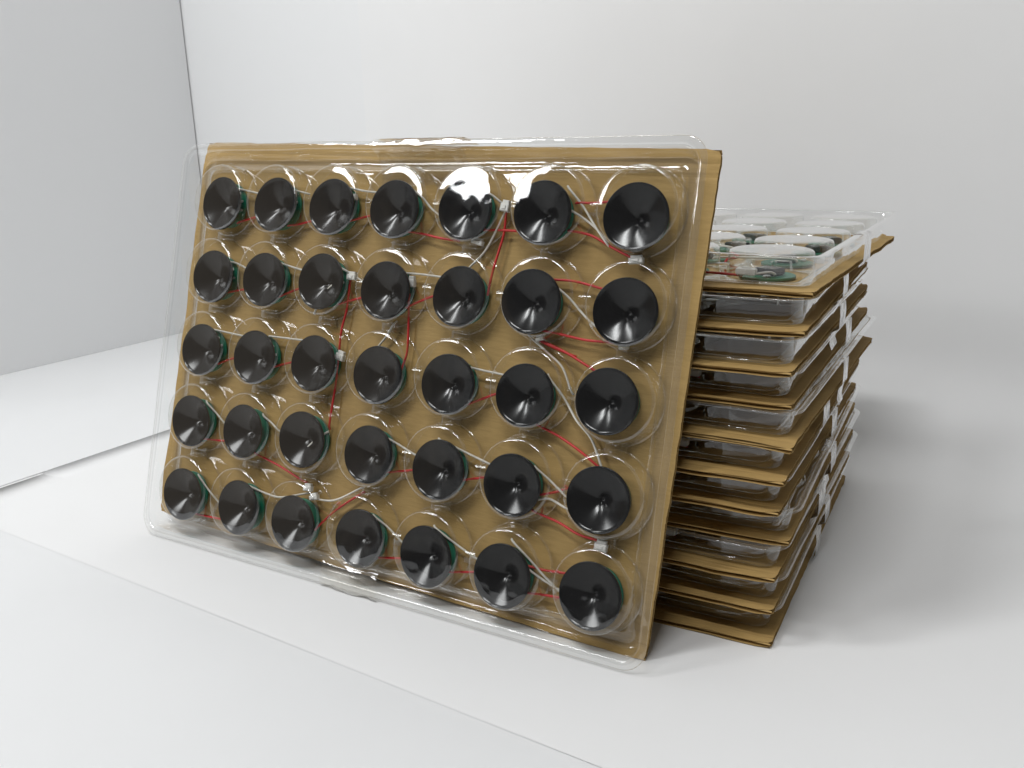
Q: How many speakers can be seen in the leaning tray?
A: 35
